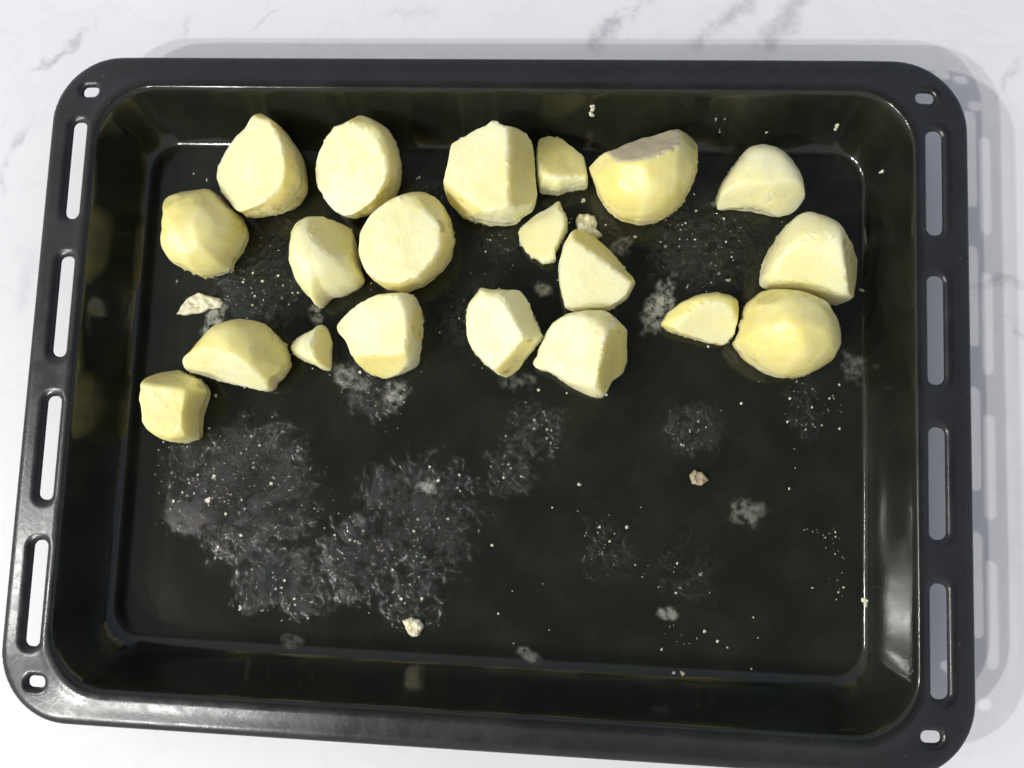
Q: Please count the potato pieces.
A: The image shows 20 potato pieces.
